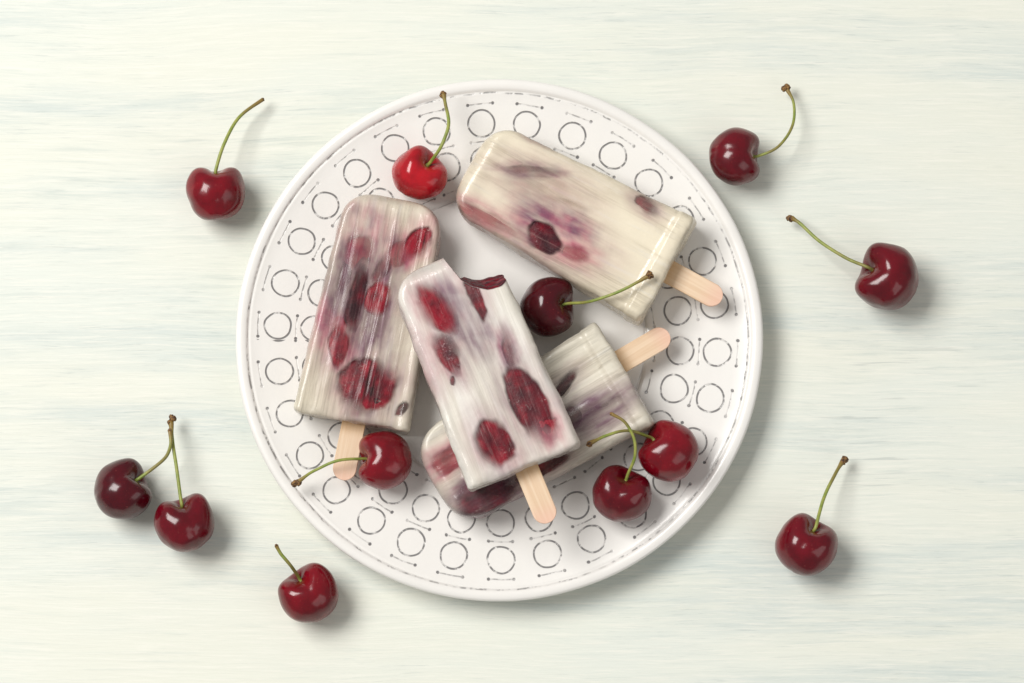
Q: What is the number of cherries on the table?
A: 12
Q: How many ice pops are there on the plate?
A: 4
